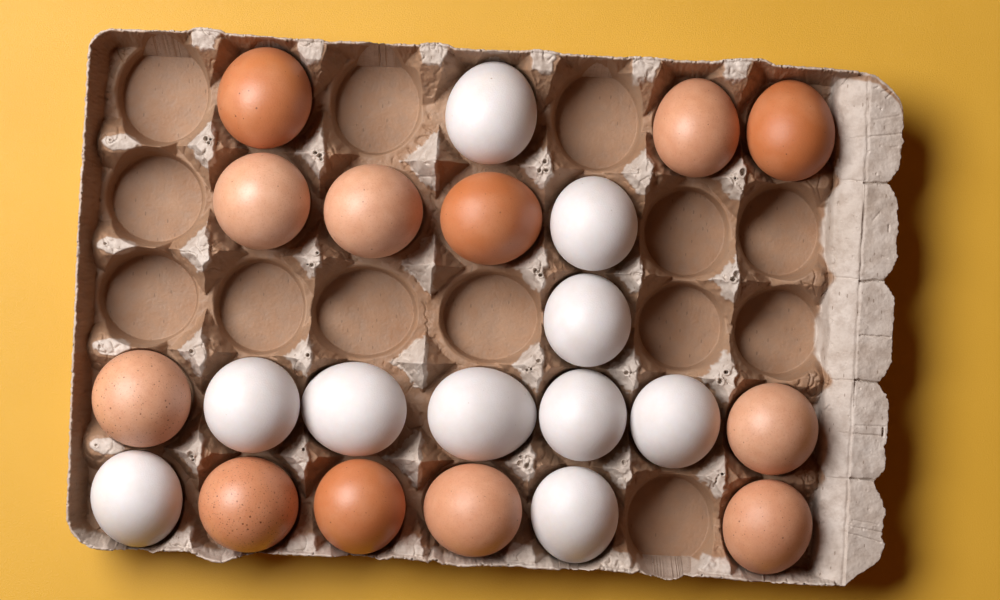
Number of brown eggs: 12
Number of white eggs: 10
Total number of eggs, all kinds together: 22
